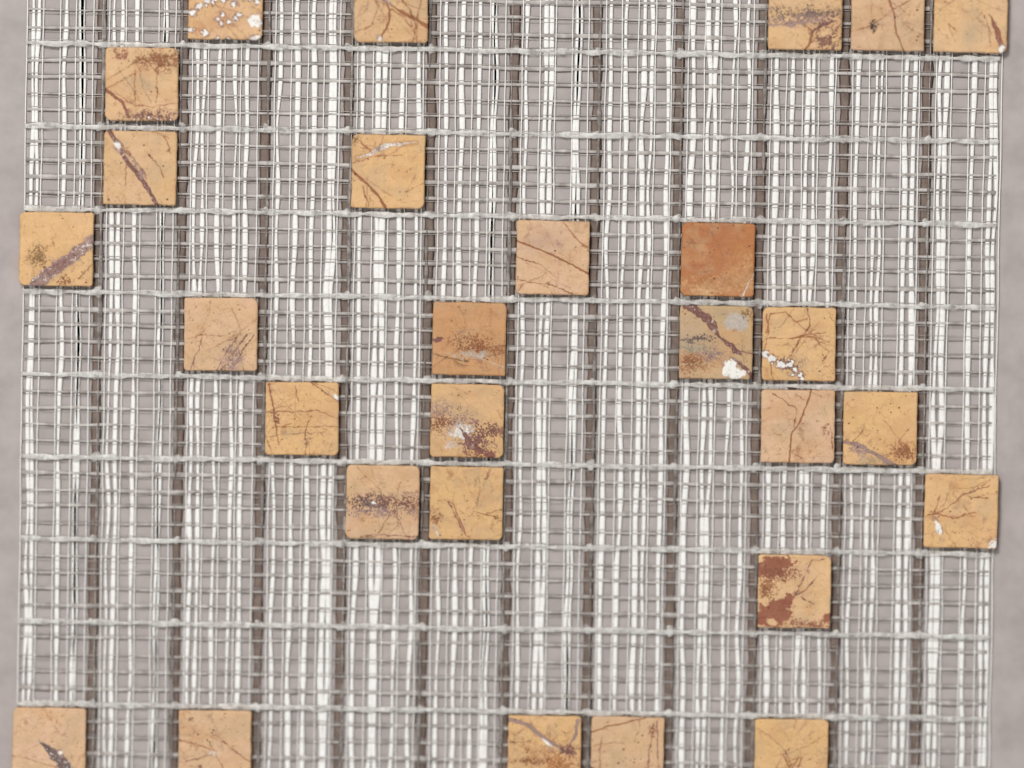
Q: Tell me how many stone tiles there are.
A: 28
